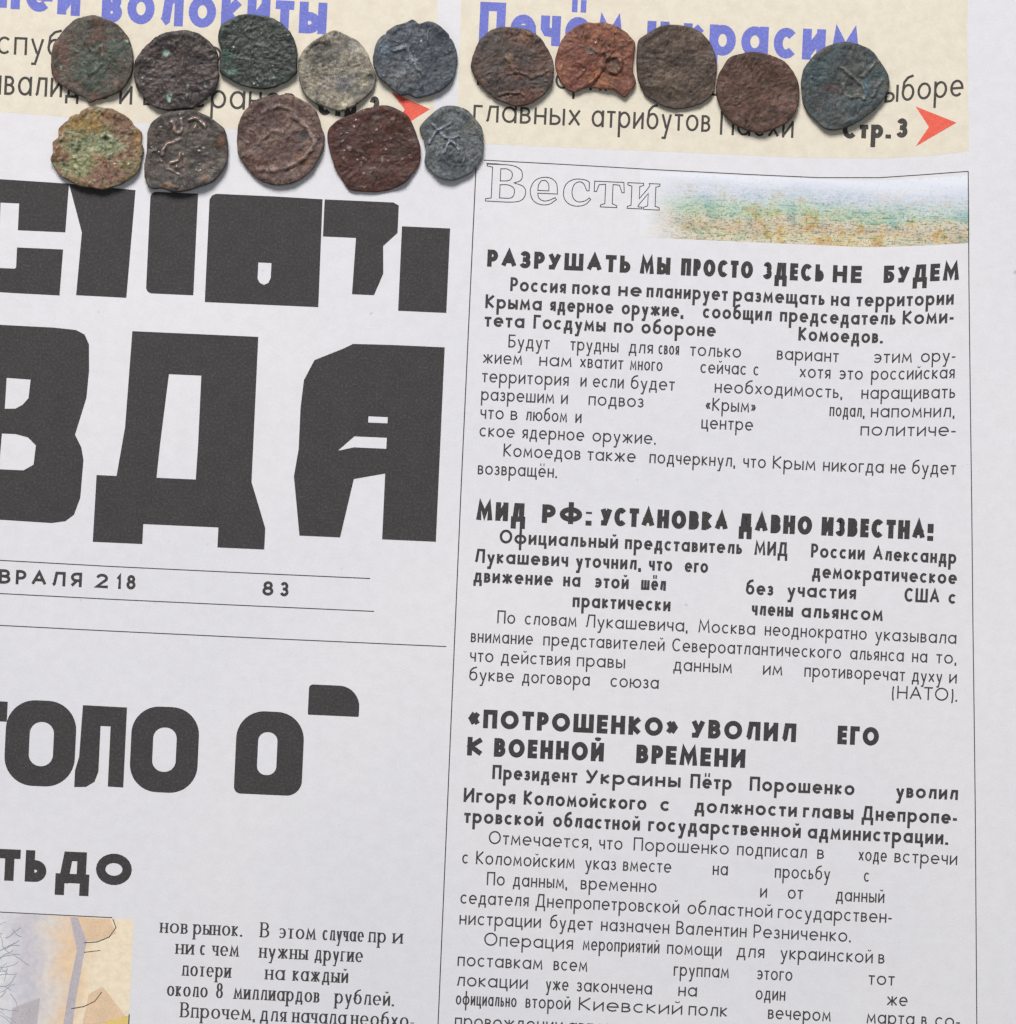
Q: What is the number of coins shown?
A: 15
